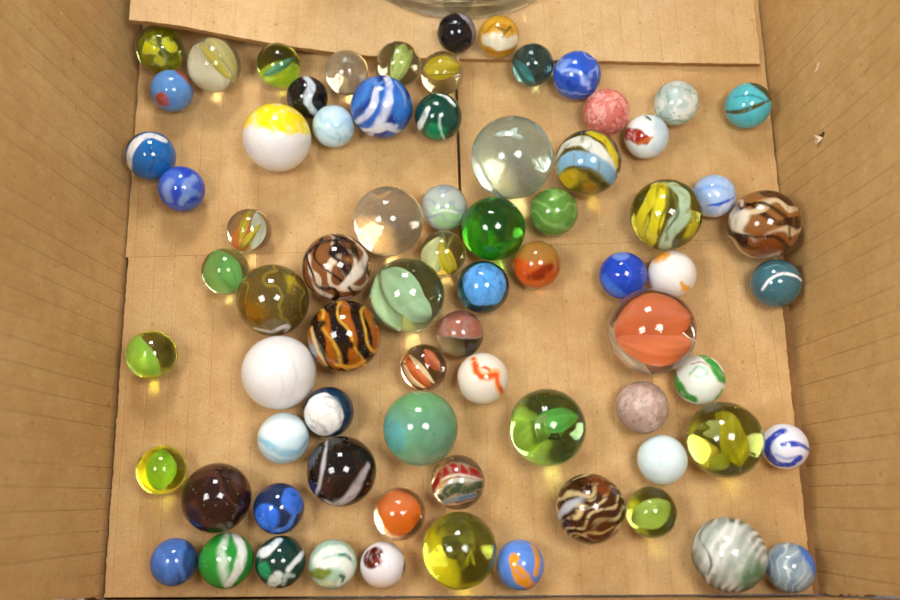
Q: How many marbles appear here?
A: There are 75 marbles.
